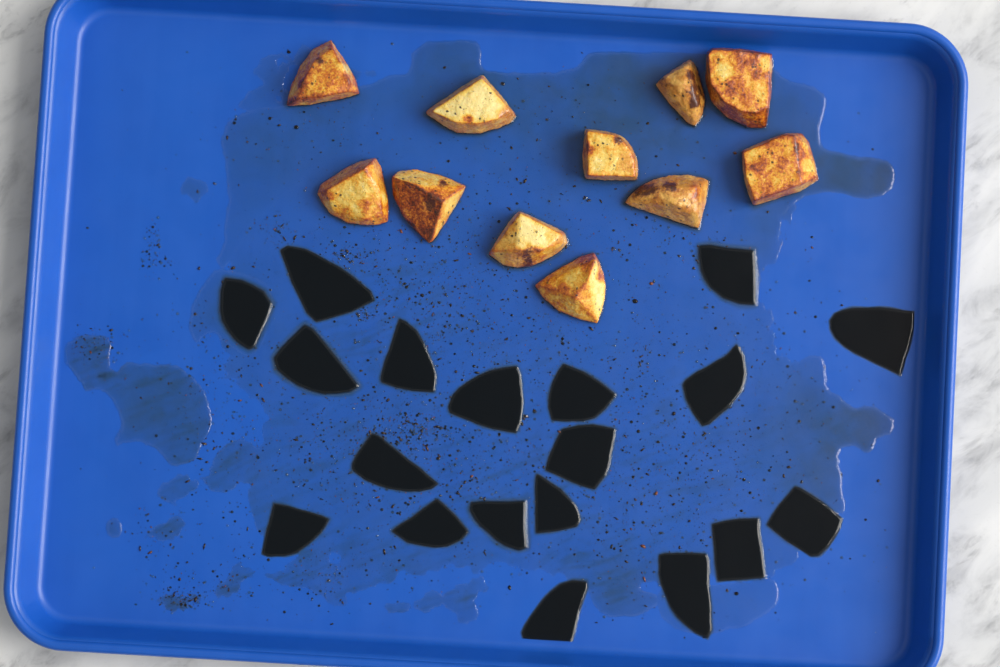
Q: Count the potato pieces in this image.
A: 11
